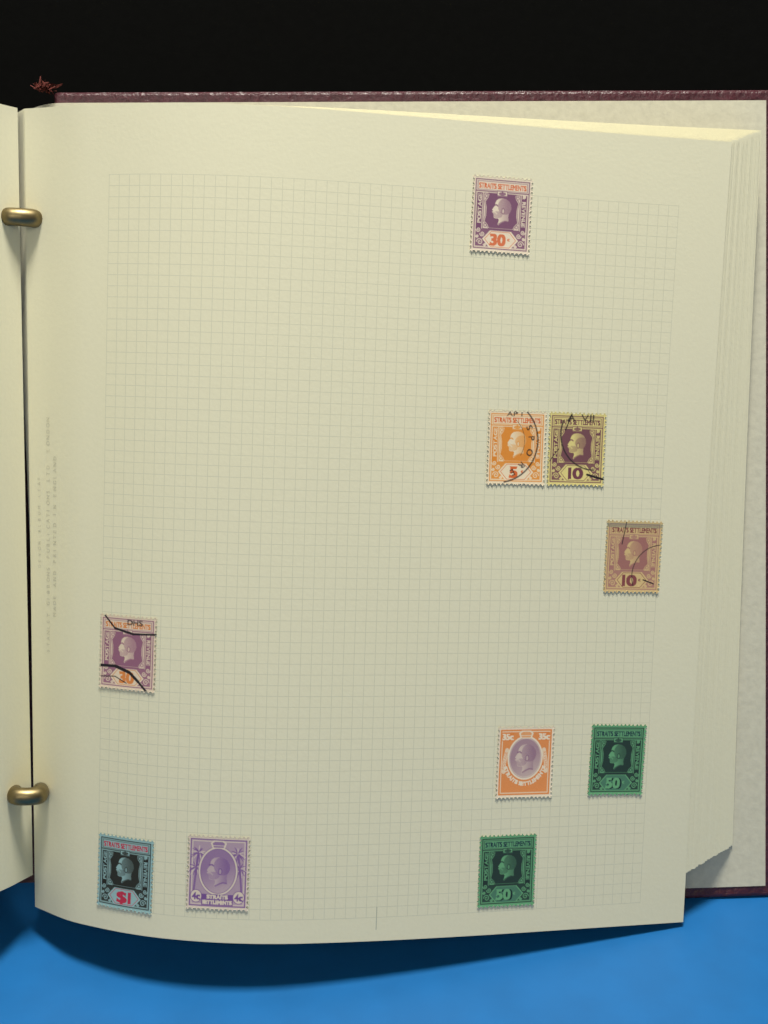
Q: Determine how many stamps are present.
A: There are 10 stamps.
